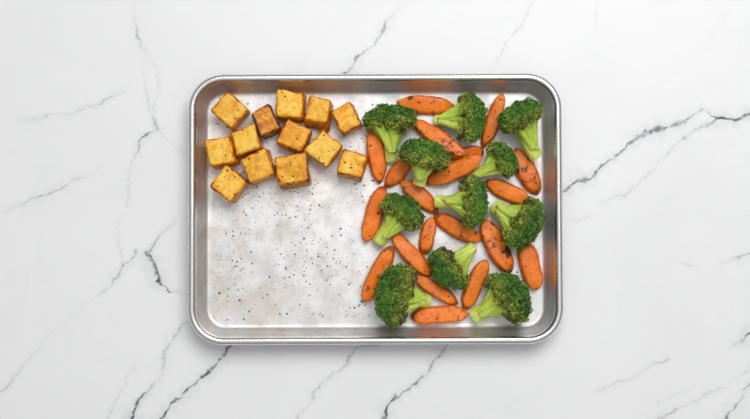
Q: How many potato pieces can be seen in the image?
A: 13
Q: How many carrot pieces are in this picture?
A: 20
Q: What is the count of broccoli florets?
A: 11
